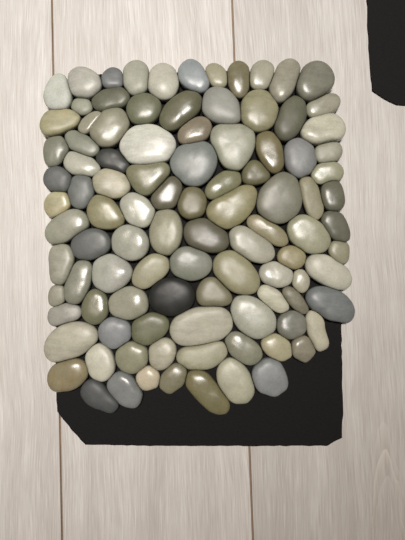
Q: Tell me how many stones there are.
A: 101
